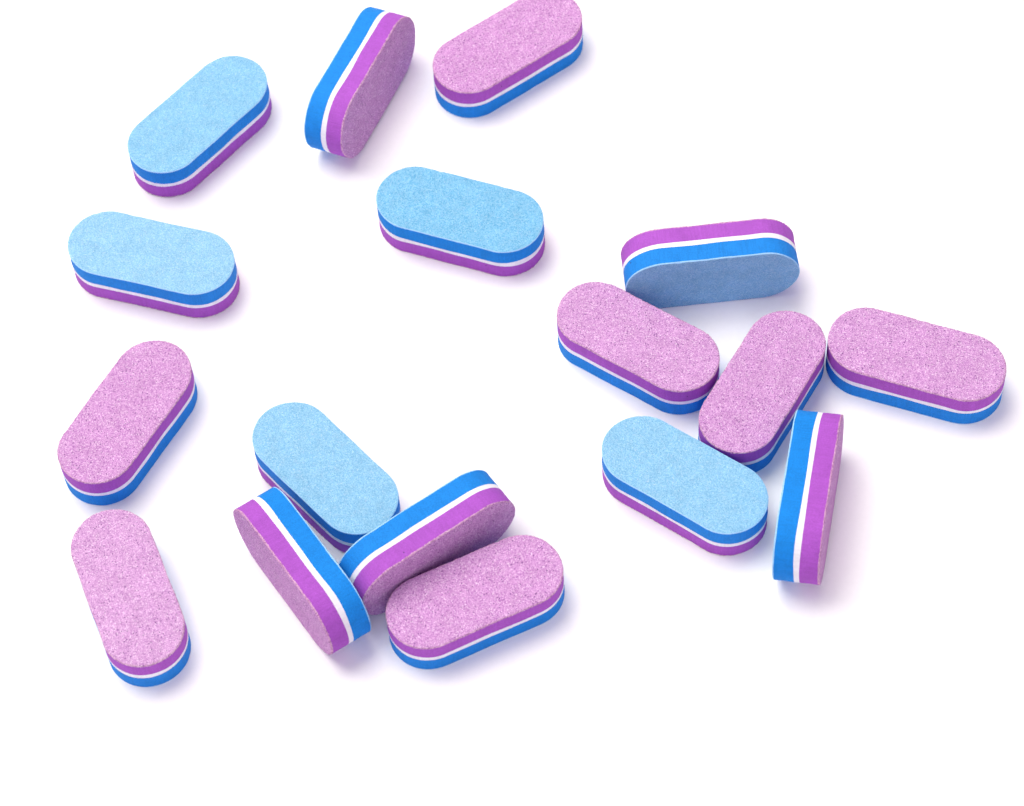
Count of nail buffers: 17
